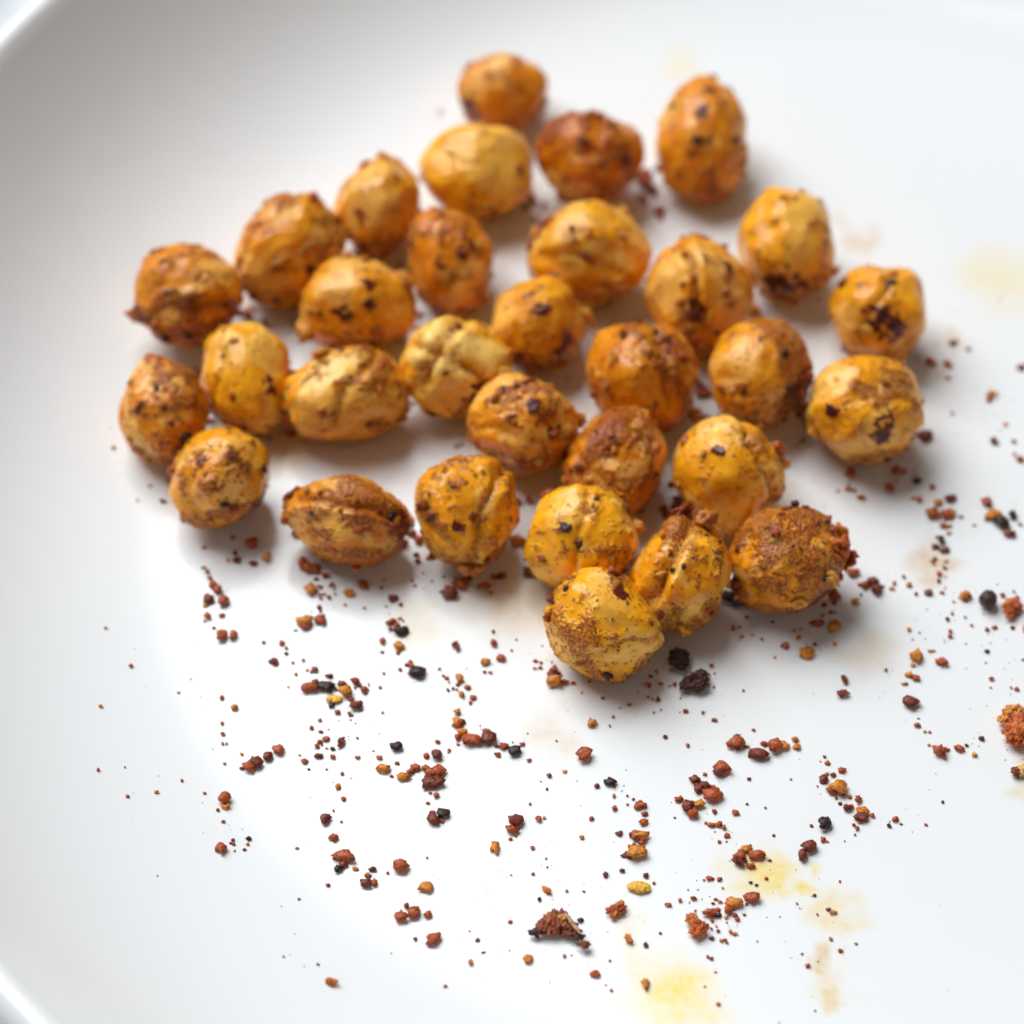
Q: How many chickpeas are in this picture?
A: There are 31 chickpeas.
